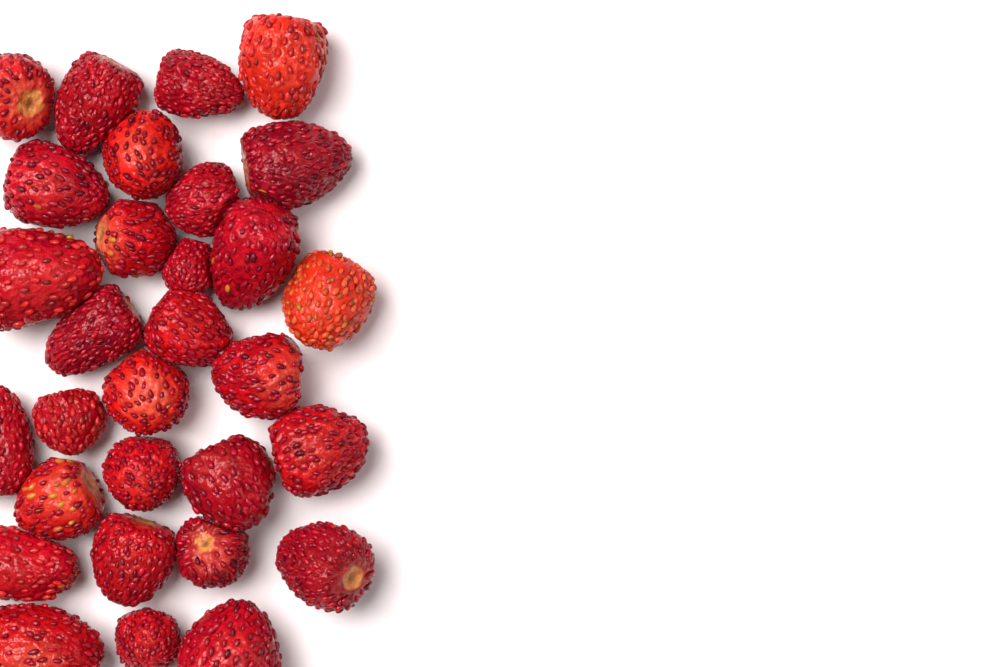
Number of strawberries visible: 30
